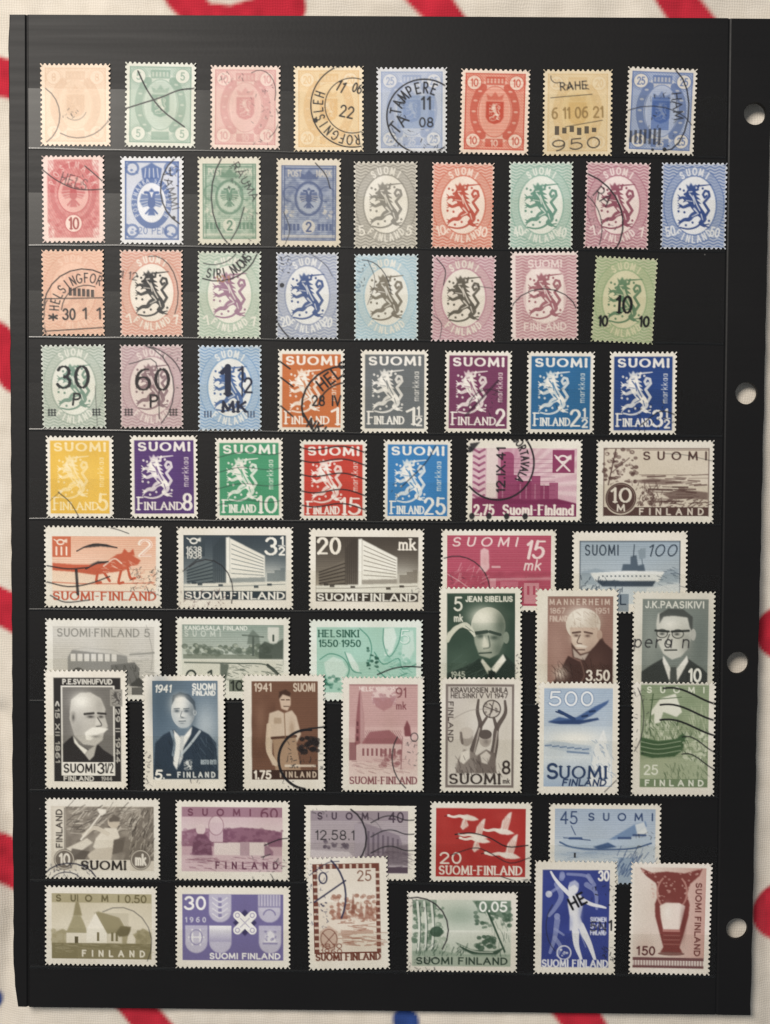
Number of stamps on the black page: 69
